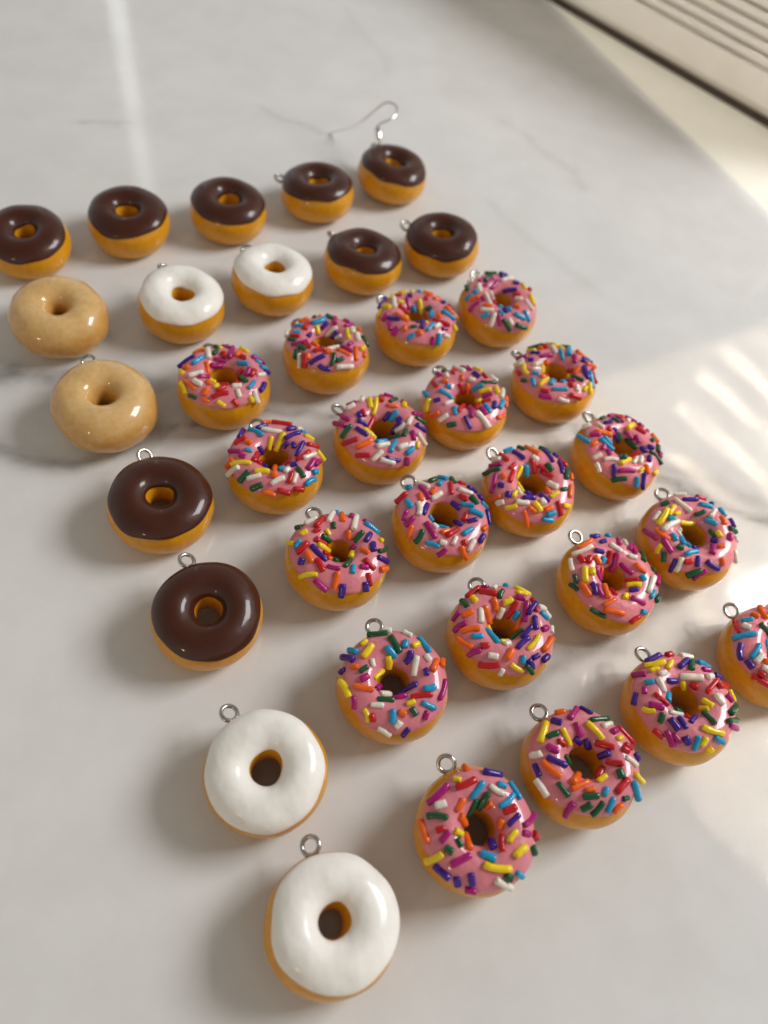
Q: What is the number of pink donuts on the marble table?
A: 20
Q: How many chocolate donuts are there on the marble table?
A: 9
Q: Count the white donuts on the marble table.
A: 4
